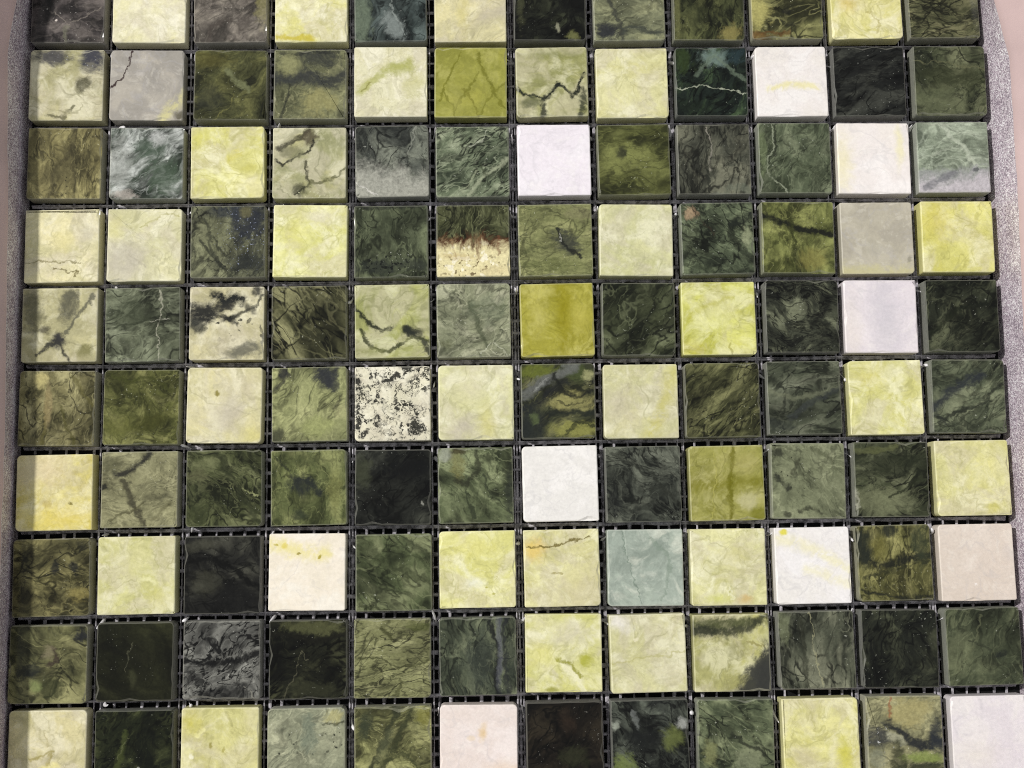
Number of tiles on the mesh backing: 120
